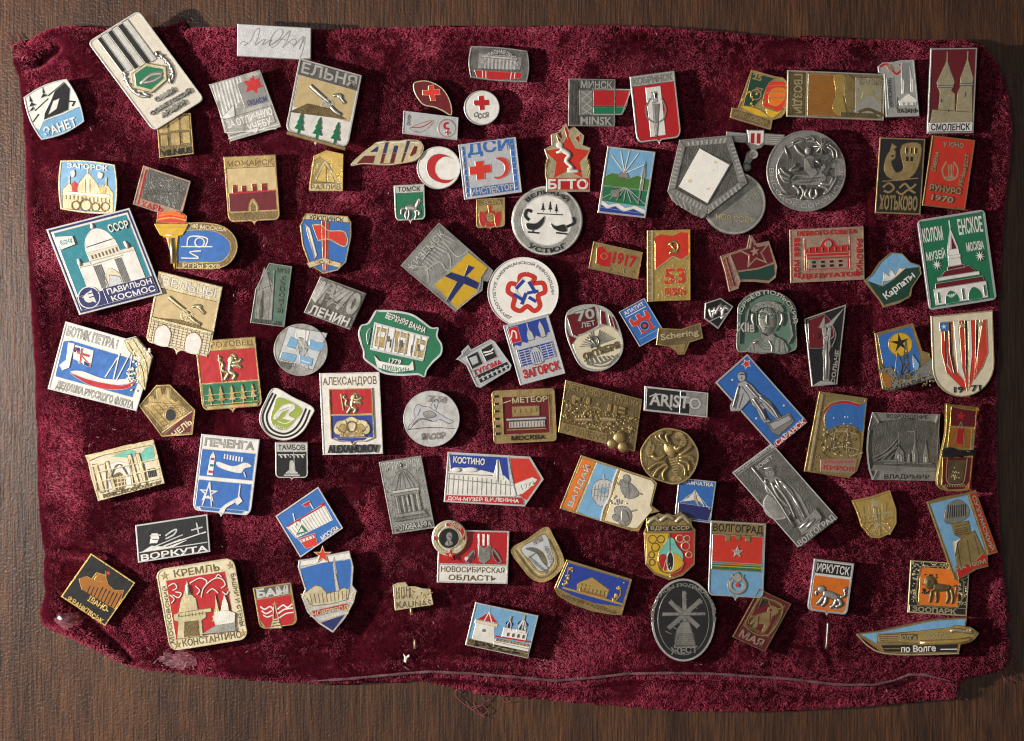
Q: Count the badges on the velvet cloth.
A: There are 101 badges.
